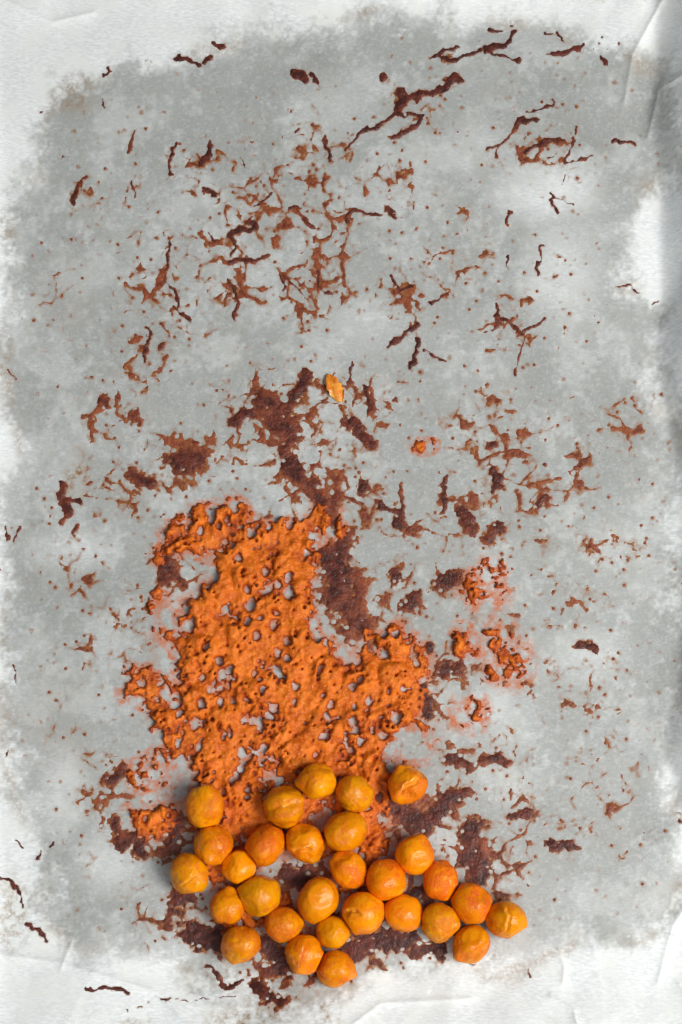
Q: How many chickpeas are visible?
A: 29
